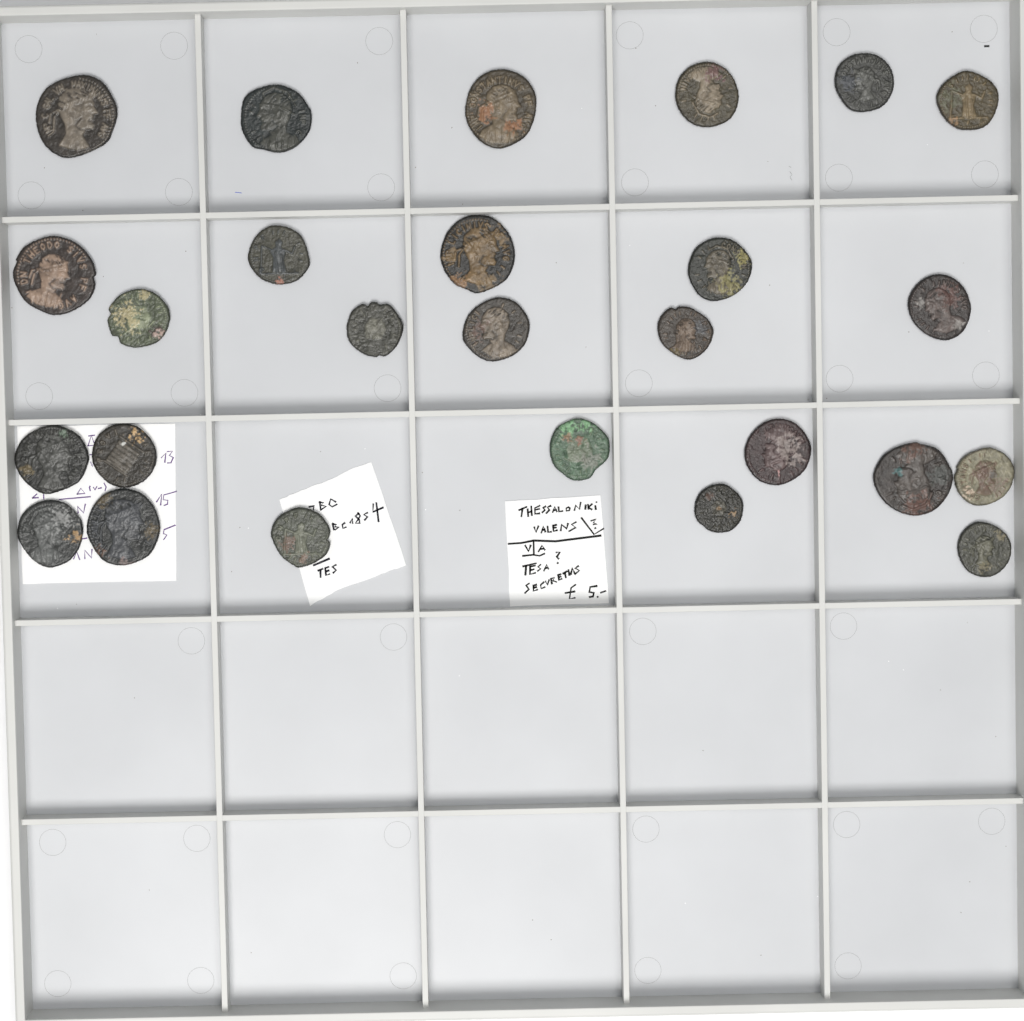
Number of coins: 26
